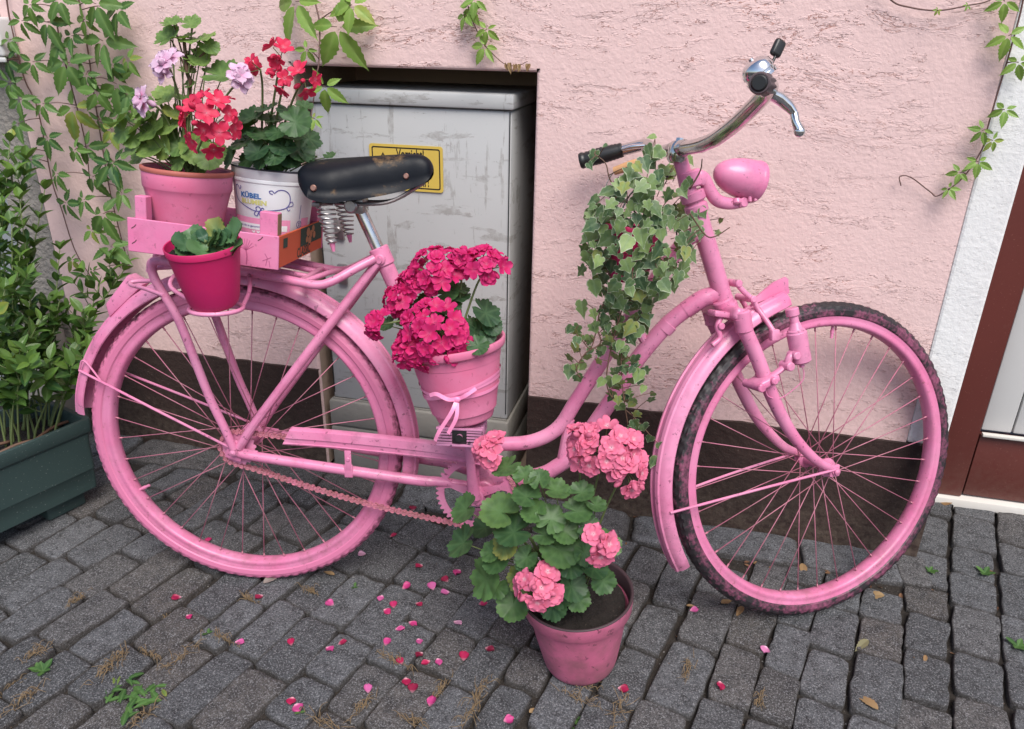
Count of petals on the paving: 45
